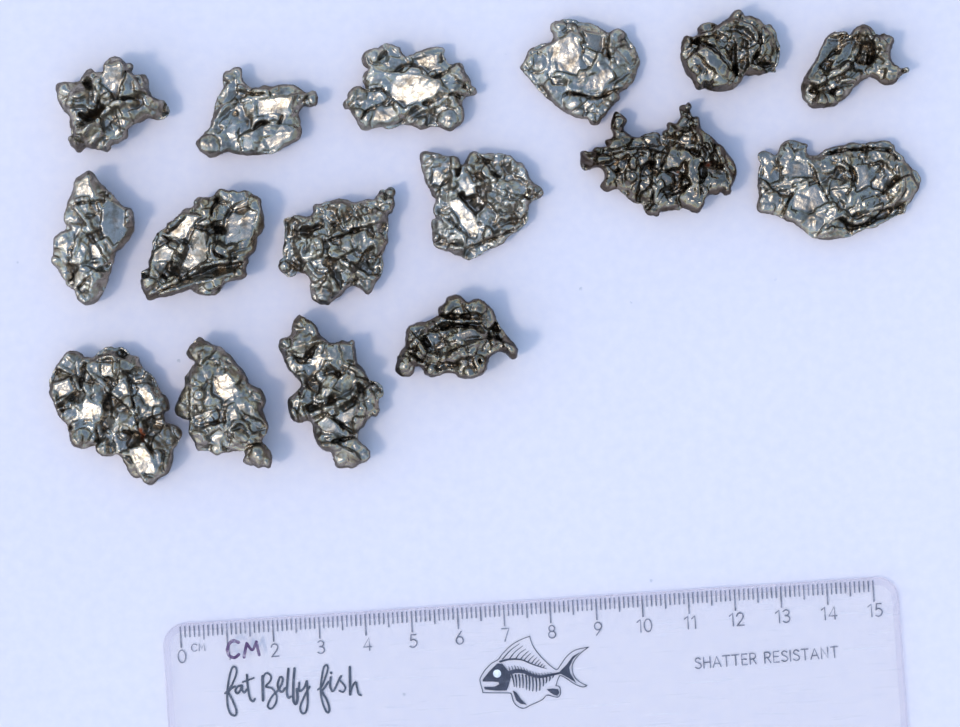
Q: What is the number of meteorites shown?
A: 16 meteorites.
